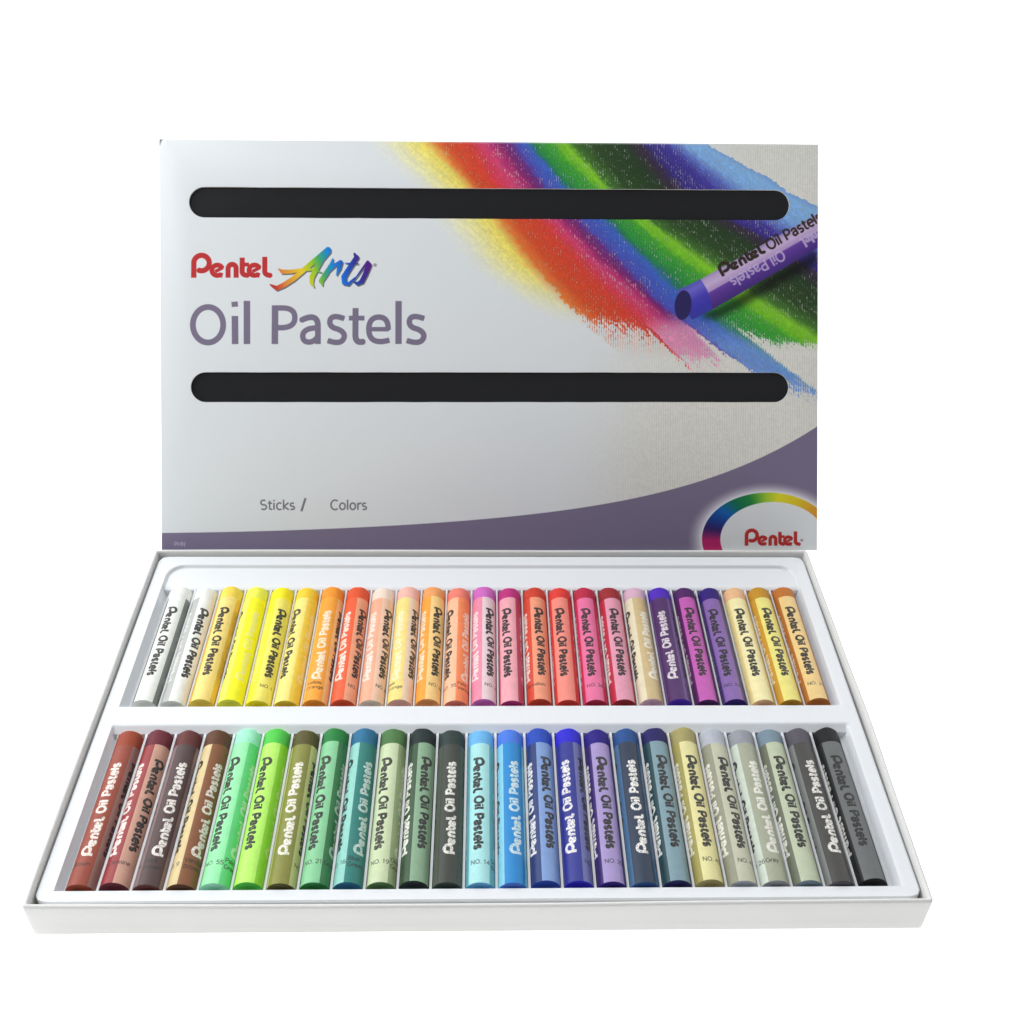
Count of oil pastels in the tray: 50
